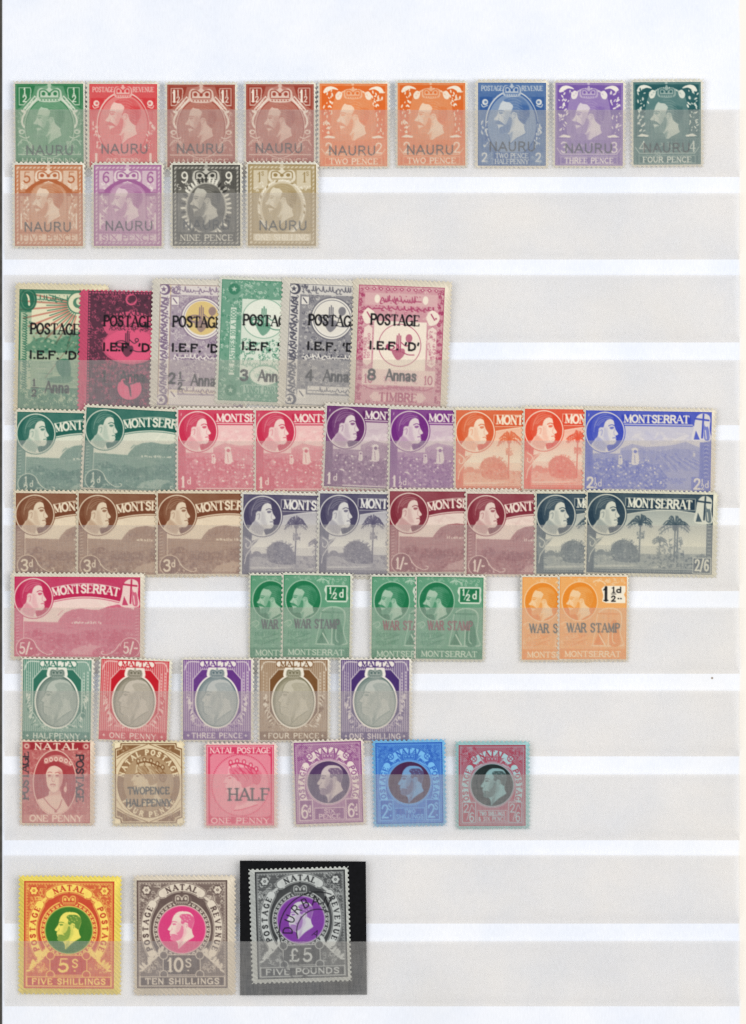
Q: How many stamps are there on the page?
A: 58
